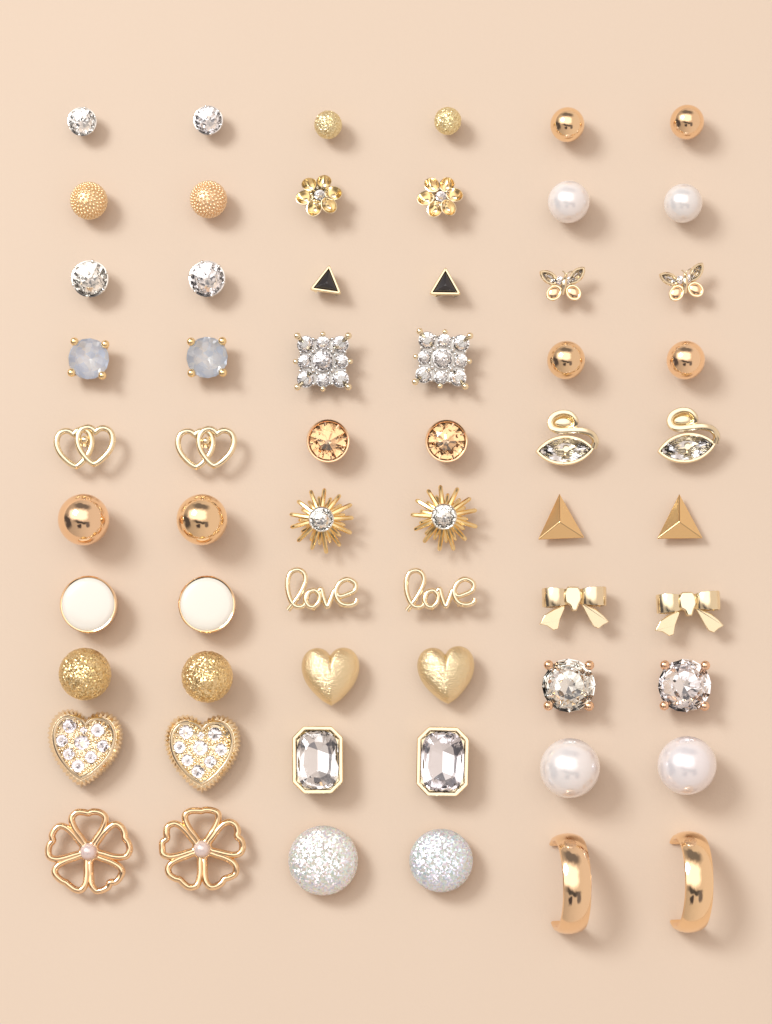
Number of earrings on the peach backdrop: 60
